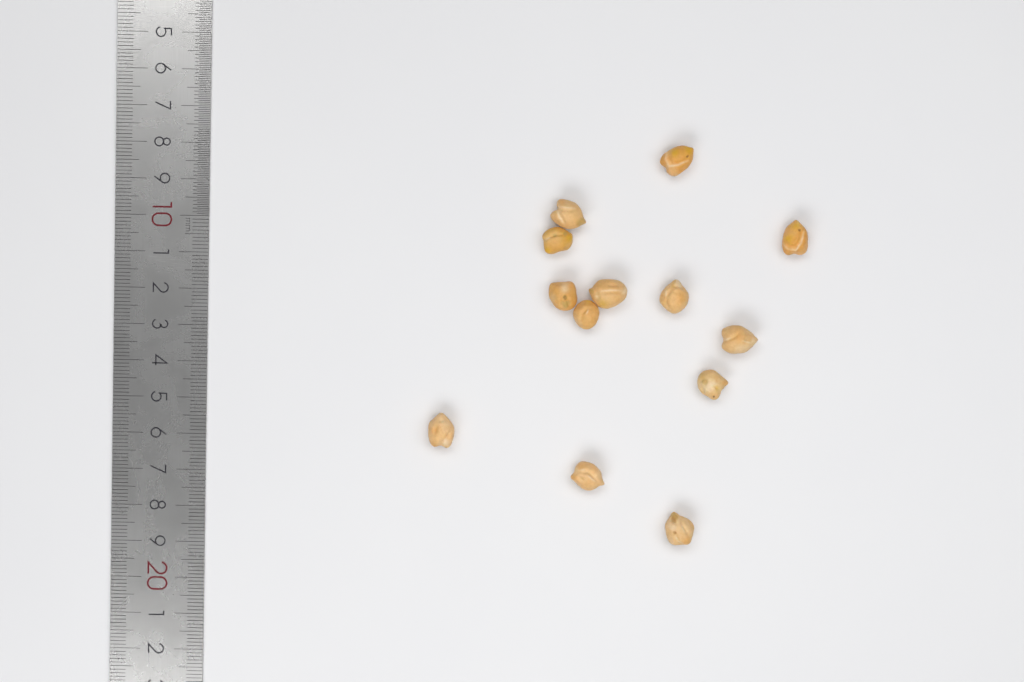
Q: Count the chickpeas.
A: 13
